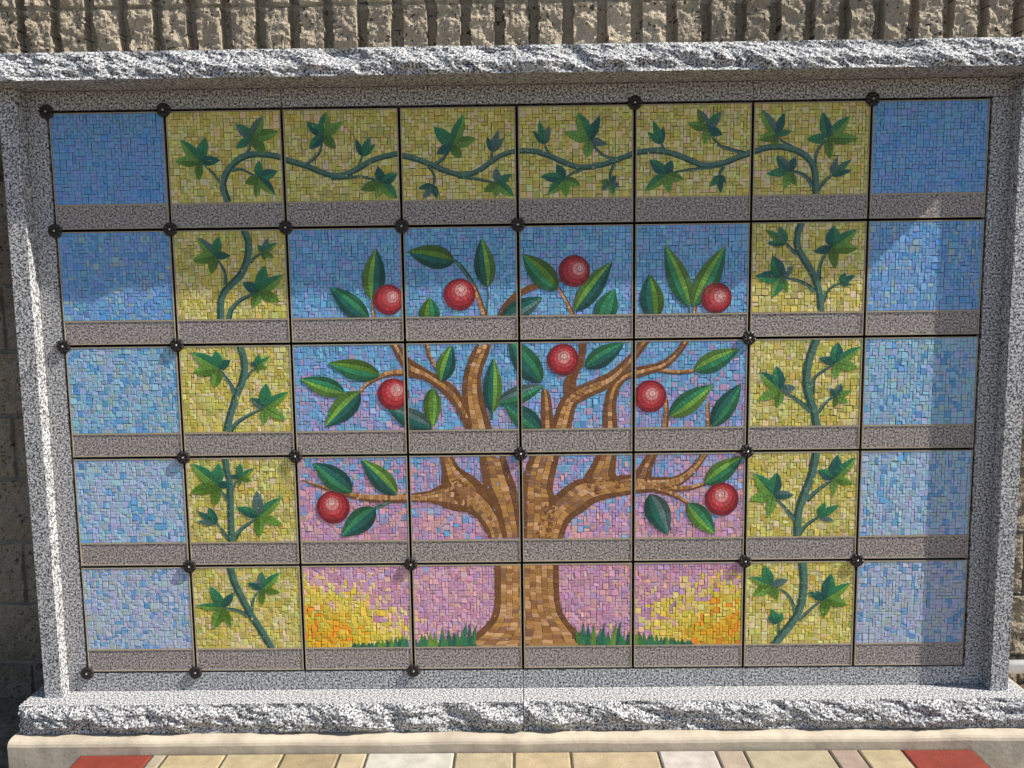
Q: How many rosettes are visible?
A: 23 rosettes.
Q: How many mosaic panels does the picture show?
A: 40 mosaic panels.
